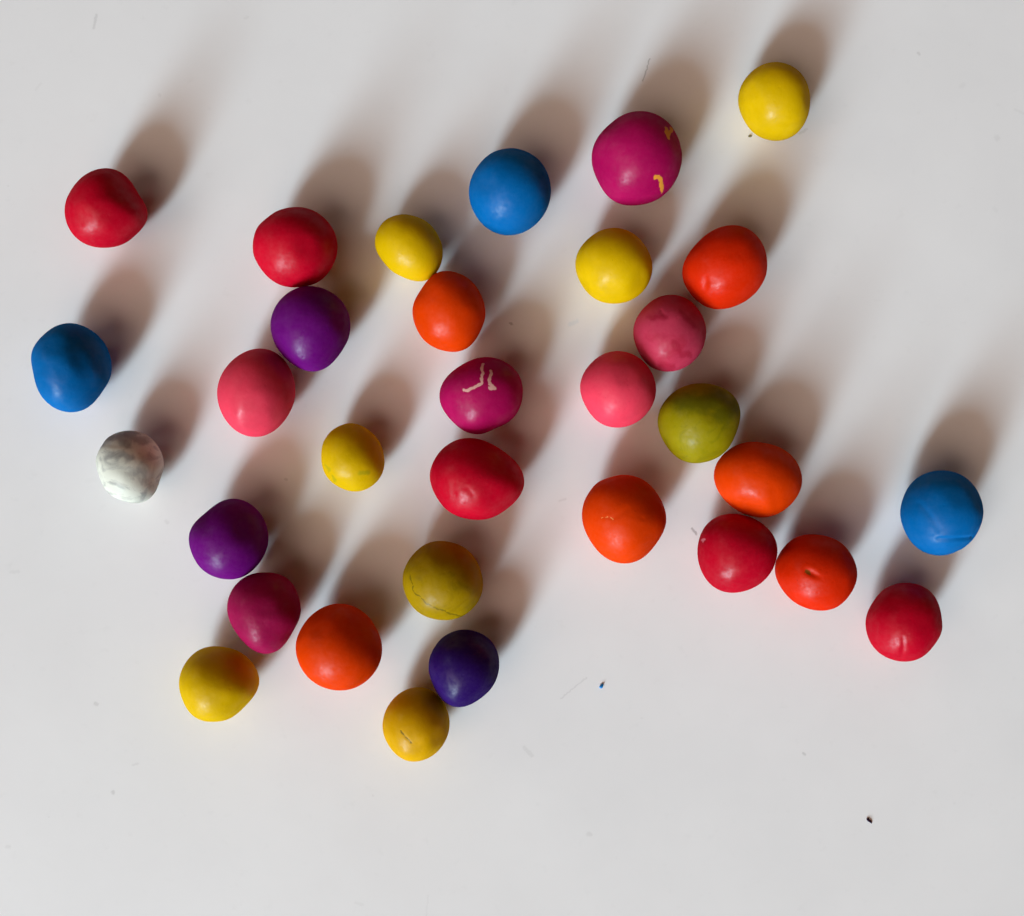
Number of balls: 32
